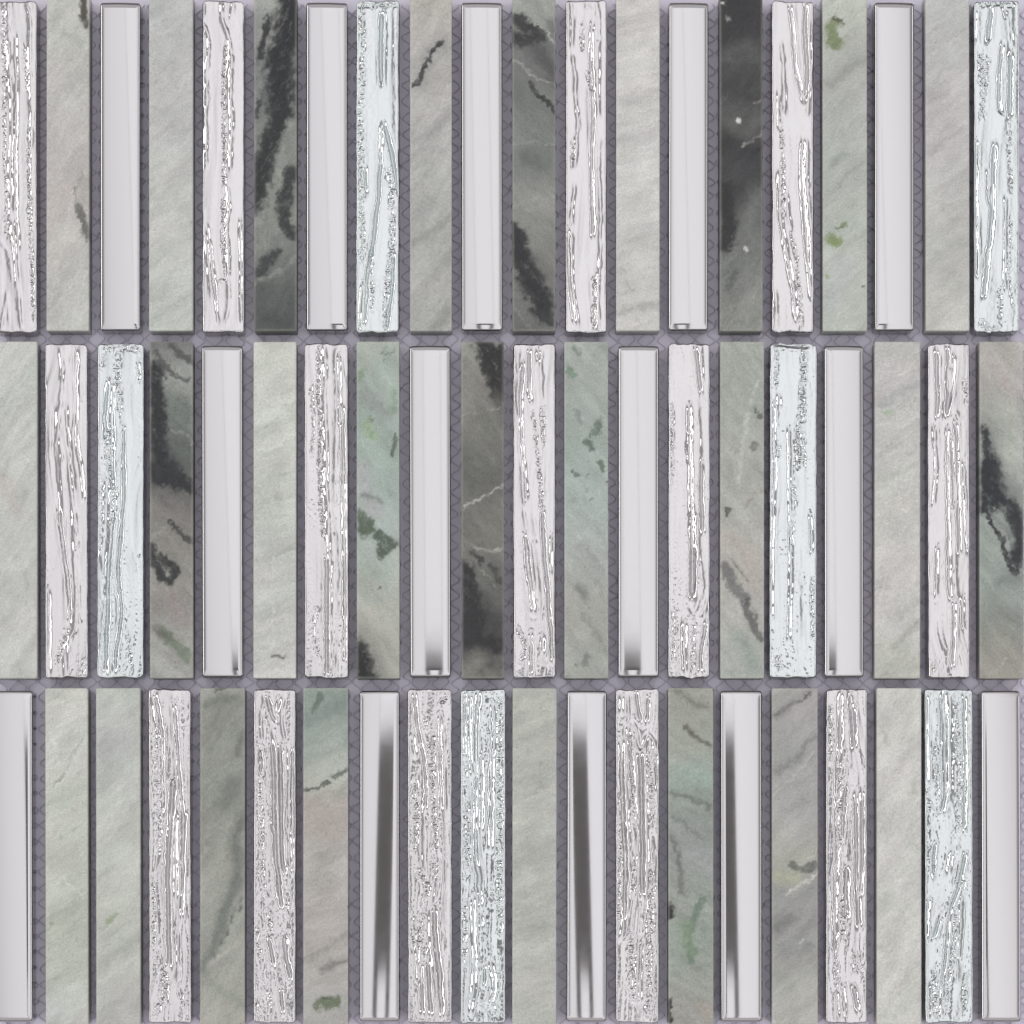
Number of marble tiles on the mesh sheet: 26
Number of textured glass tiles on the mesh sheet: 20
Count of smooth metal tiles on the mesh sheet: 14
